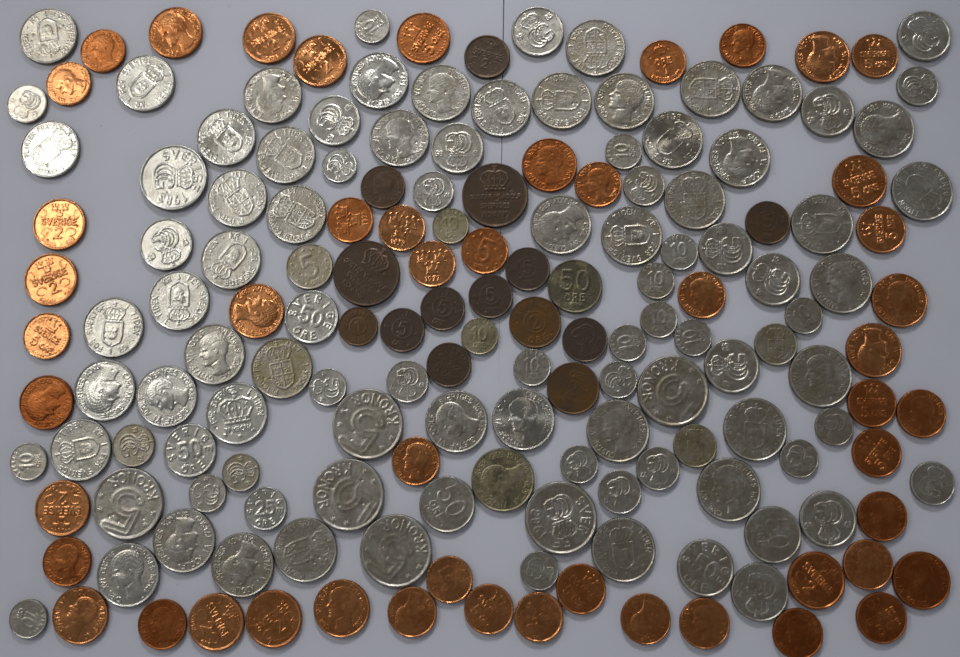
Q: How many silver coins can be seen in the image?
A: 106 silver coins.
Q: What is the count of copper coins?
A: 50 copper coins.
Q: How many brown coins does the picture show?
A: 14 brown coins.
